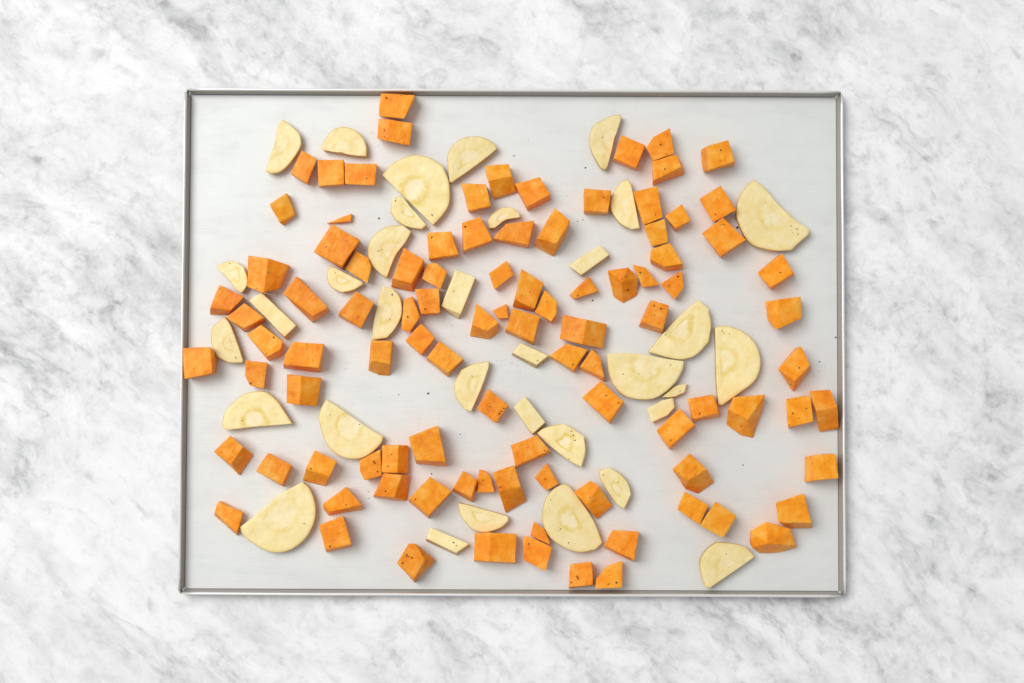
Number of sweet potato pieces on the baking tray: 98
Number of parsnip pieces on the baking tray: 34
